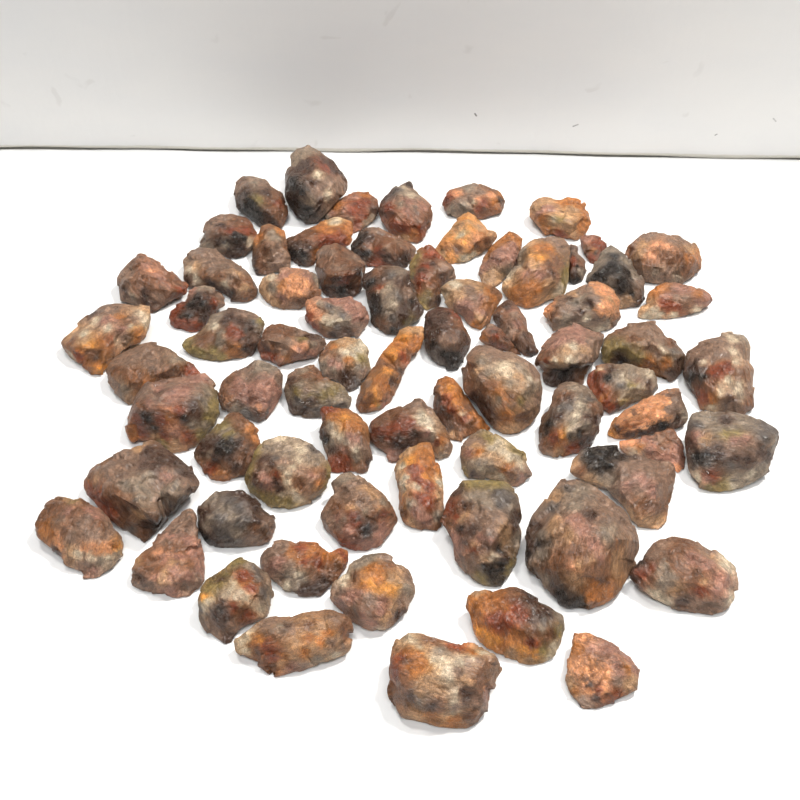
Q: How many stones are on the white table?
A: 72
